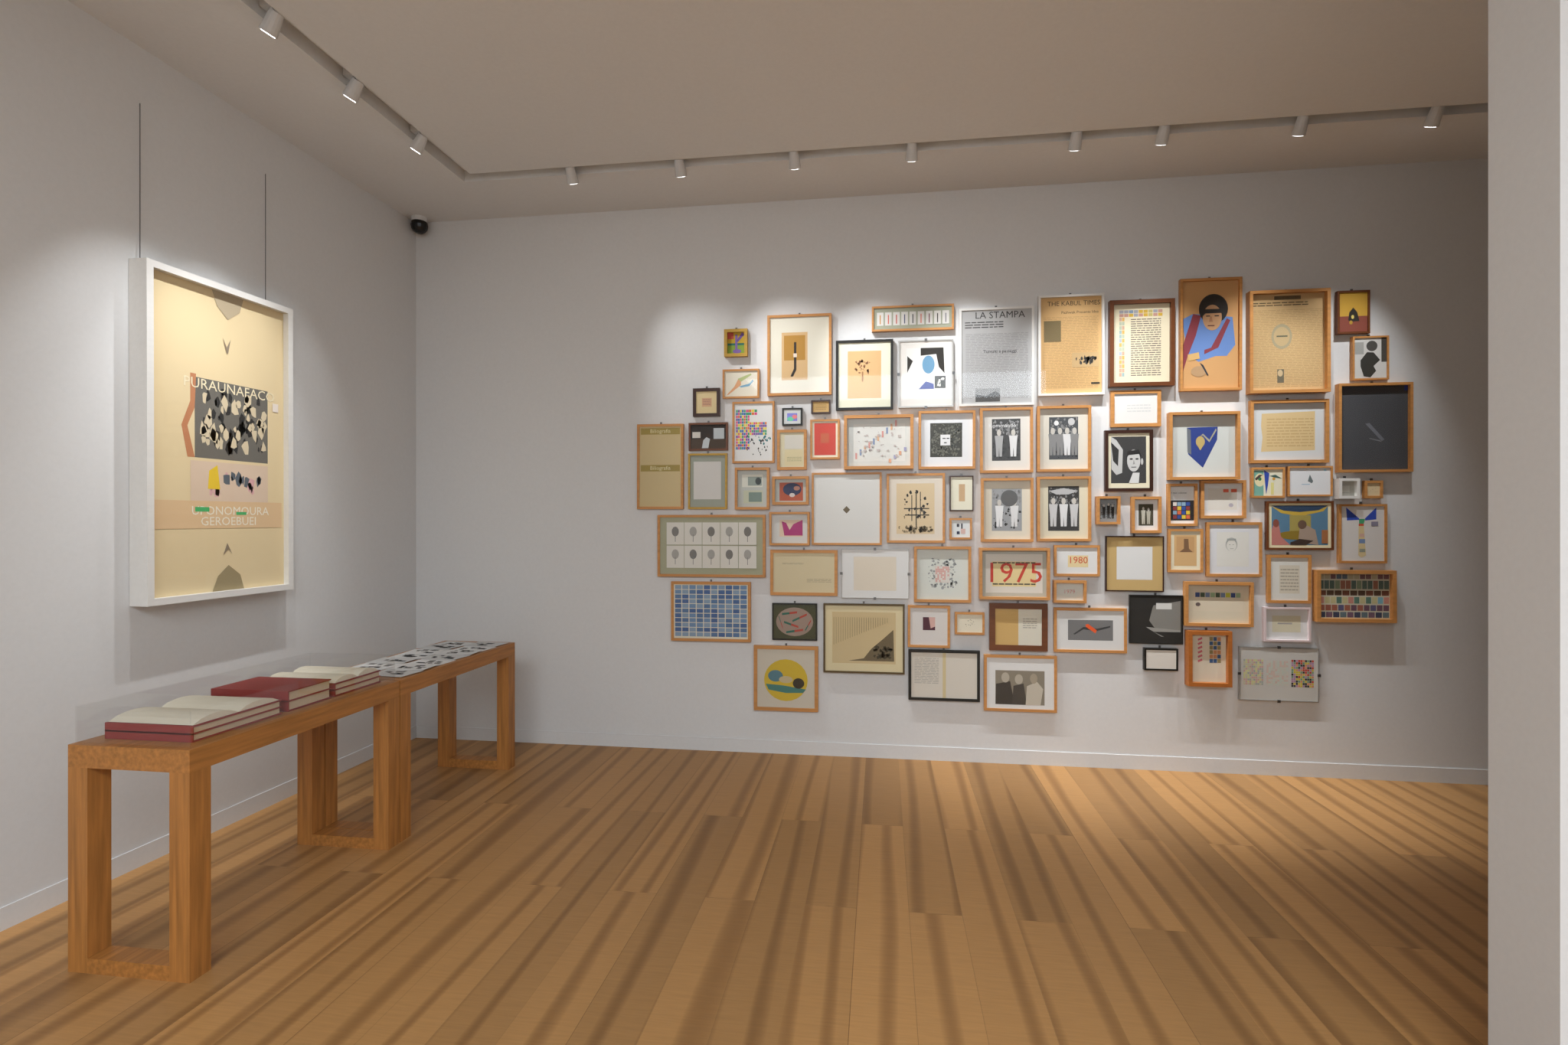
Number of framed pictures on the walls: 79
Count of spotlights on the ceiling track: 11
